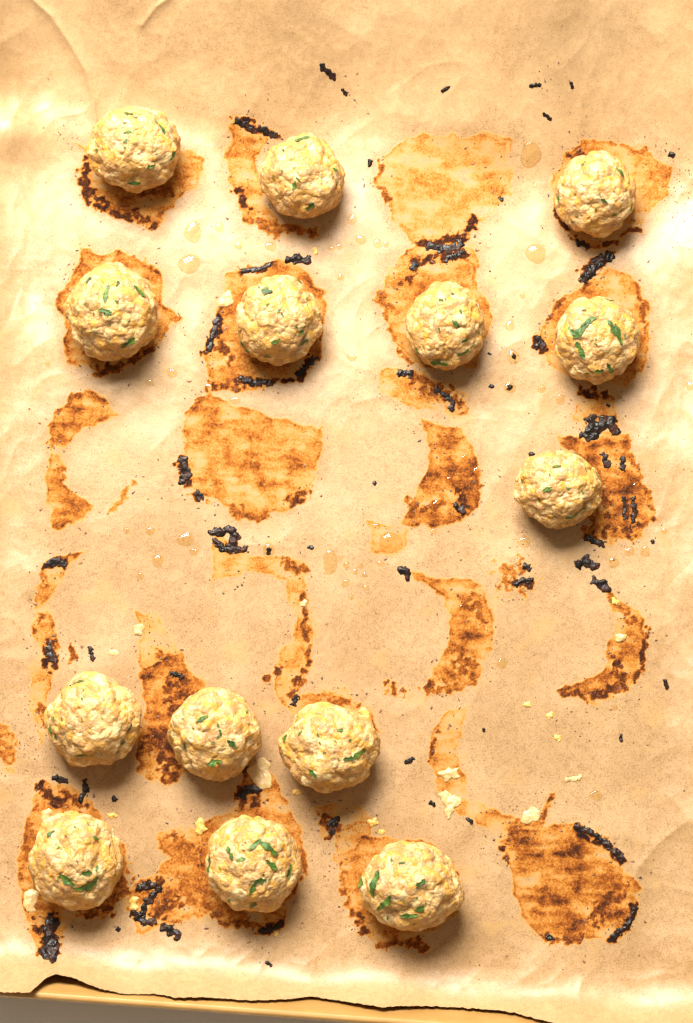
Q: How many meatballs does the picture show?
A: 14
